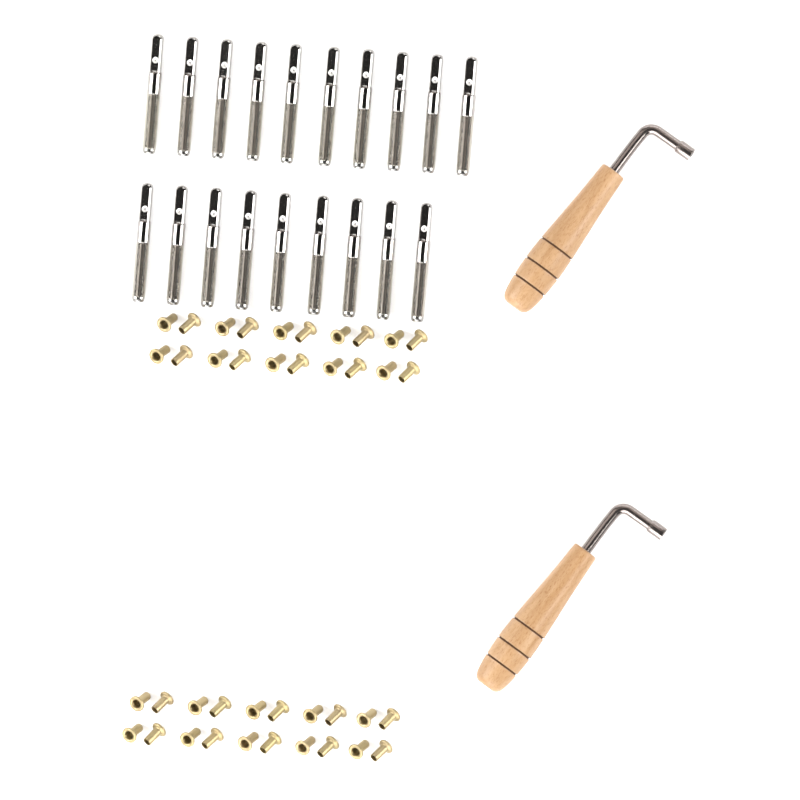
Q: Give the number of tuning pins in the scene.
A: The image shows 19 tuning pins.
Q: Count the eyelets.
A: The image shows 40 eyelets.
